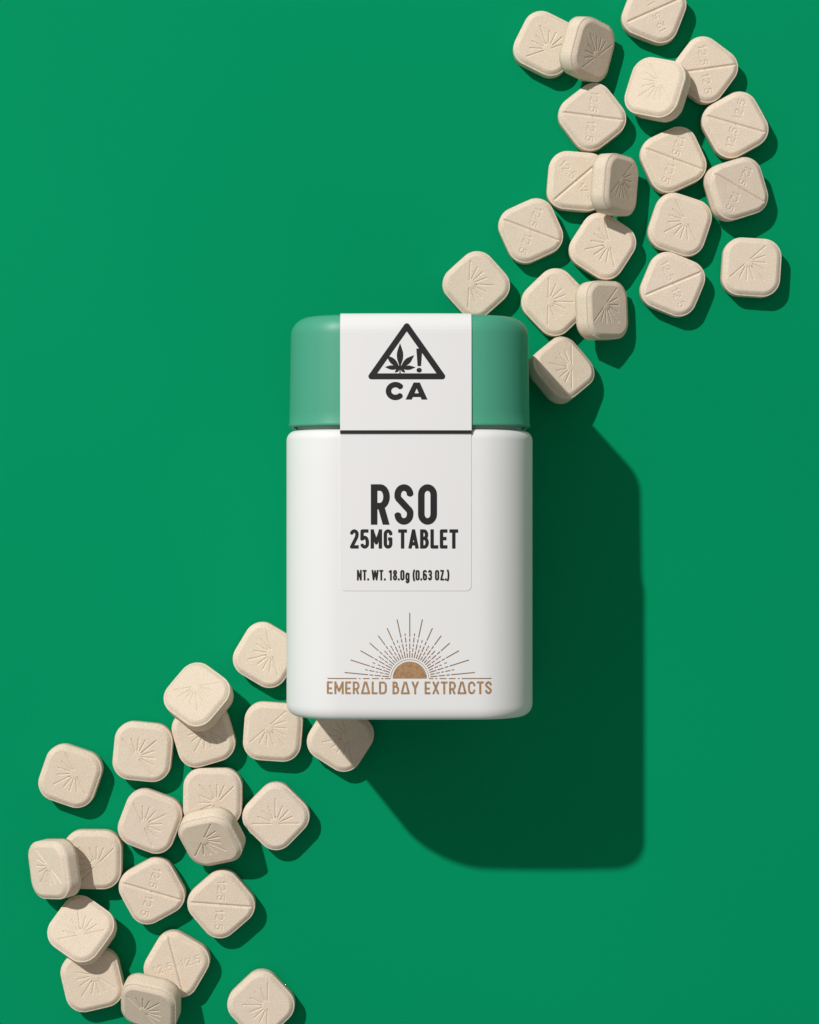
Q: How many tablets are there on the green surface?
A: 40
